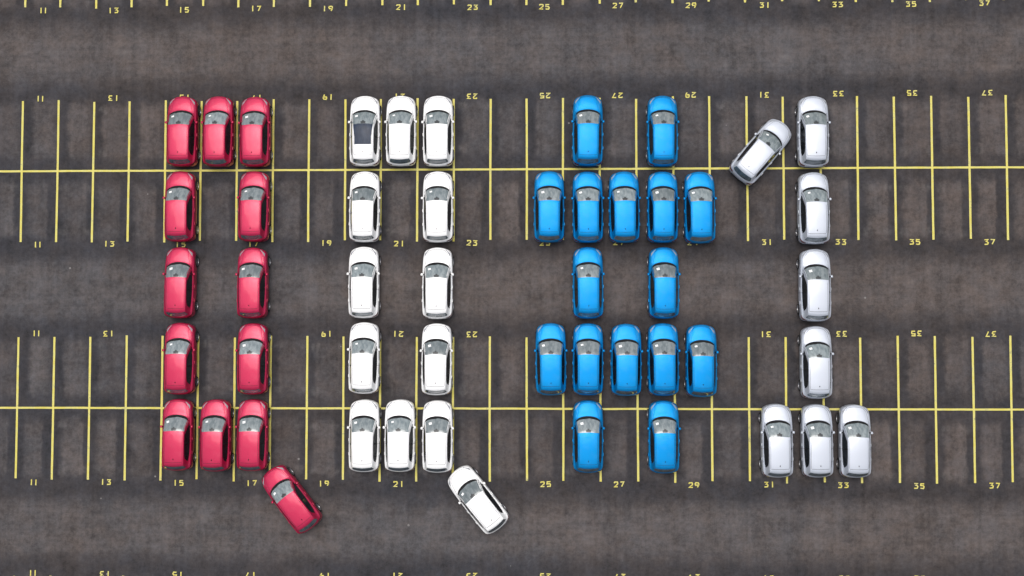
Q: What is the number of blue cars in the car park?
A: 16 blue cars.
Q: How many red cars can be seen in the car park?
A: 13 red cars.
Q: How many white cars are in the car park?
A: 13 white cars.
